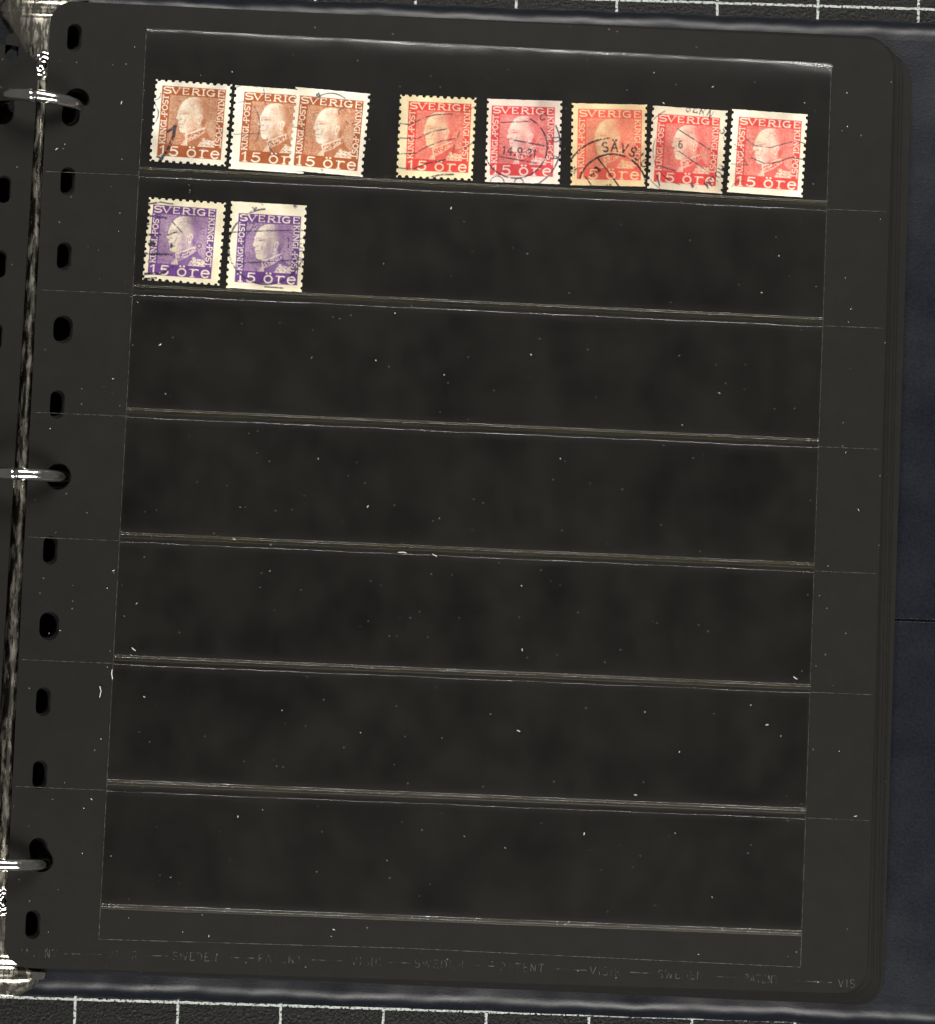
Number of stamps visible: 10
